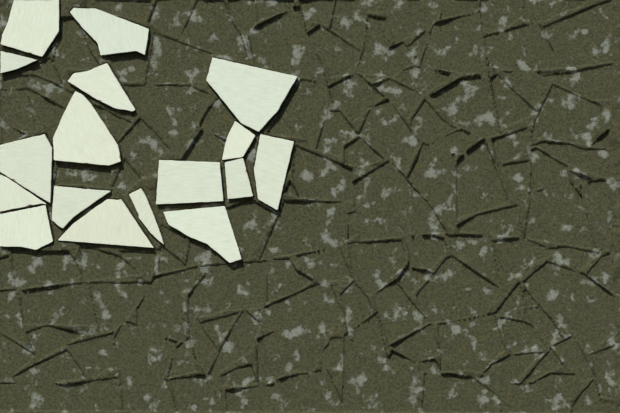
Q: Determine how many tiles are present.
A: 17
